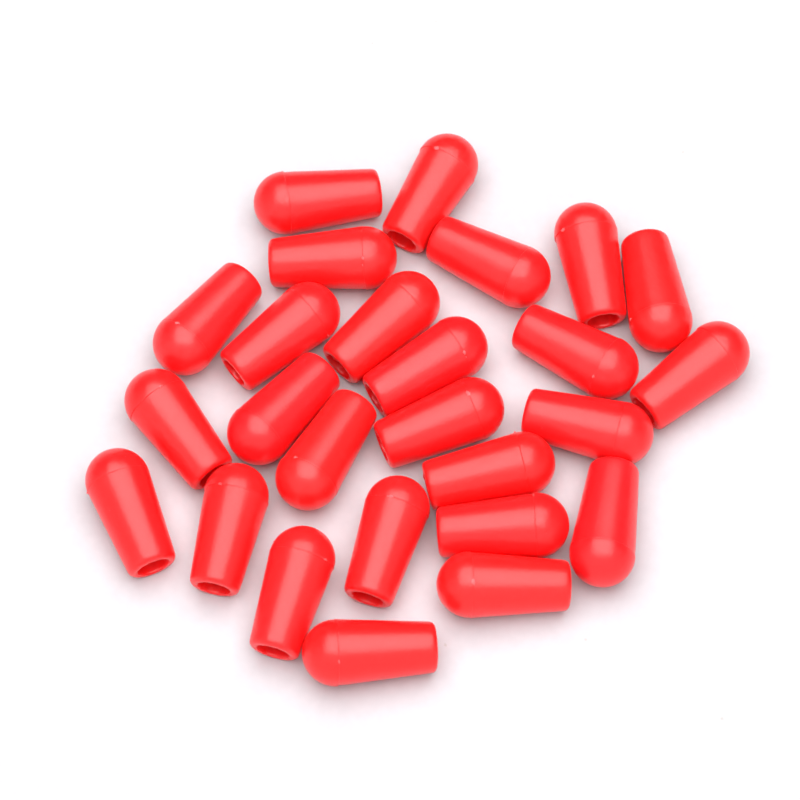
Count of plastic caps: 26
